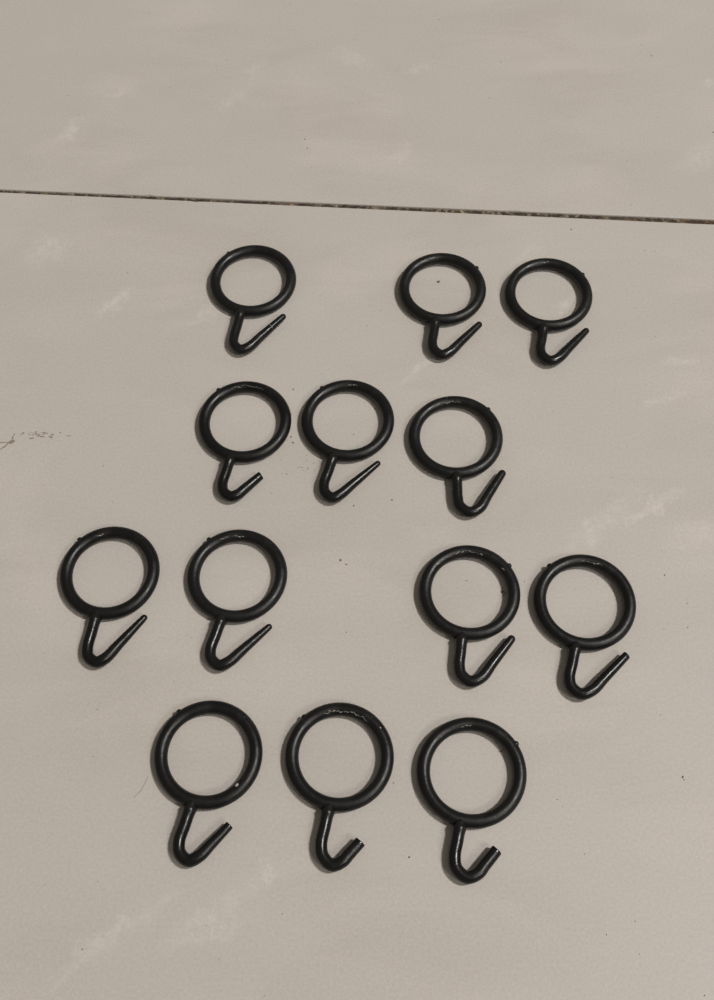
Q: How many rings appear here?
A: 13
